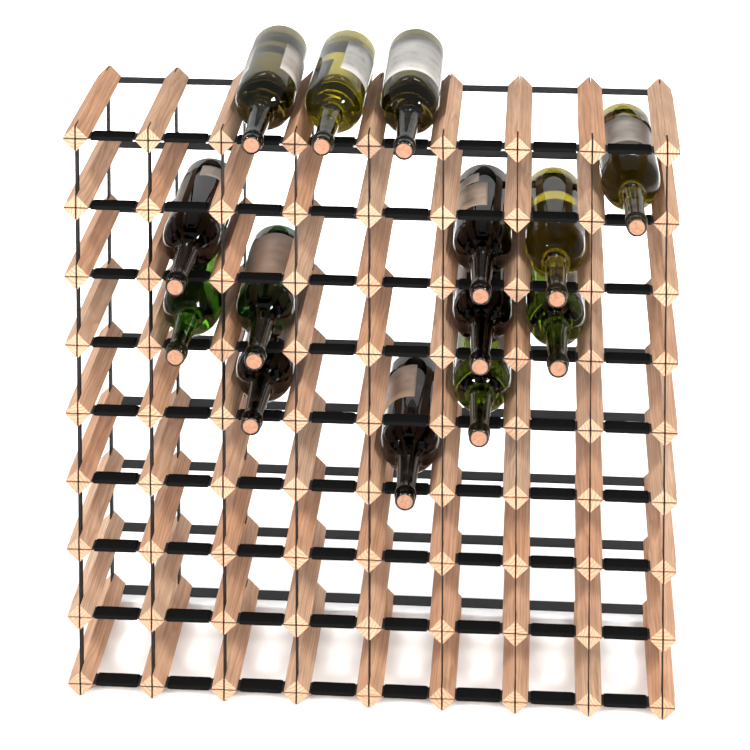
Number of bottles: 14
